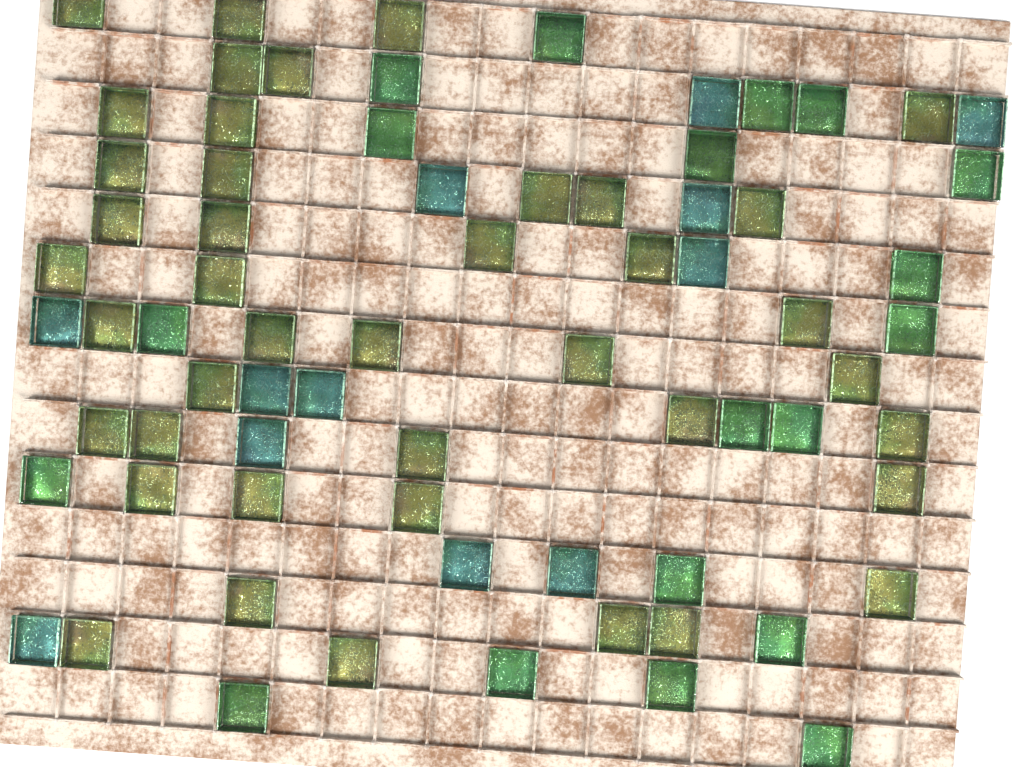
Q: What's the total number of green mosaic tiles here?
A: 19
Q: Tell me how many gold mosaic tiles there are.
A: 41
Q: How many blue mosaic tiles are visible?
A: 12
